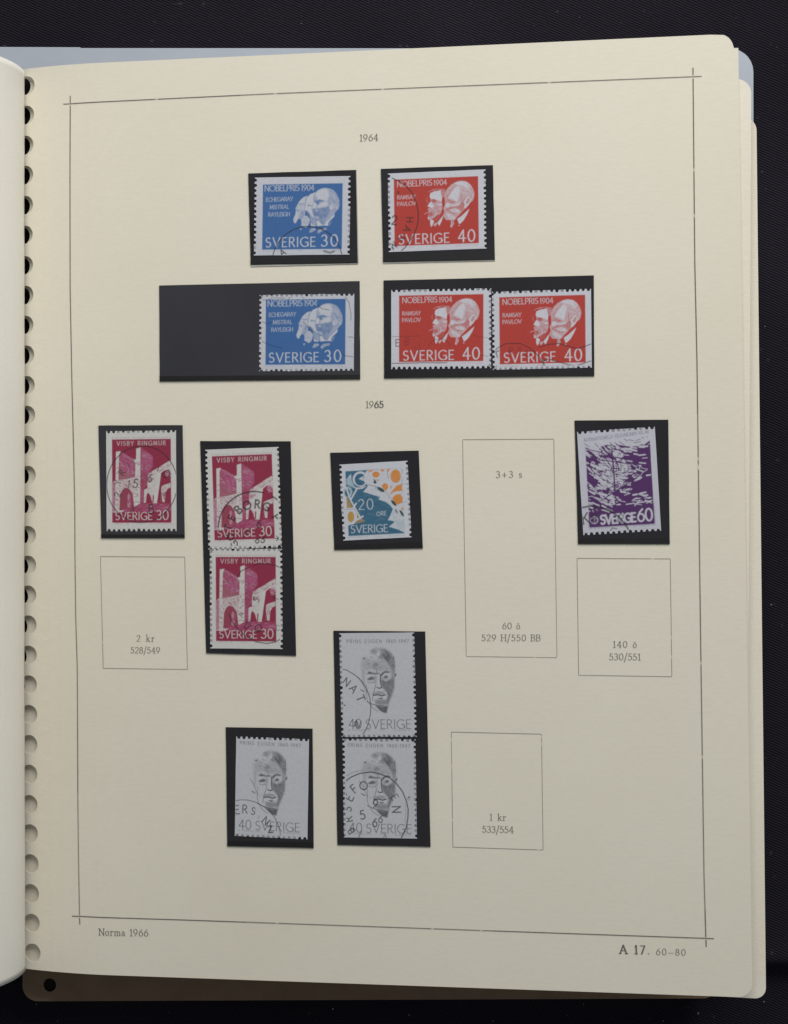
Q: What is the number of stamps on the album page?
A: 13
